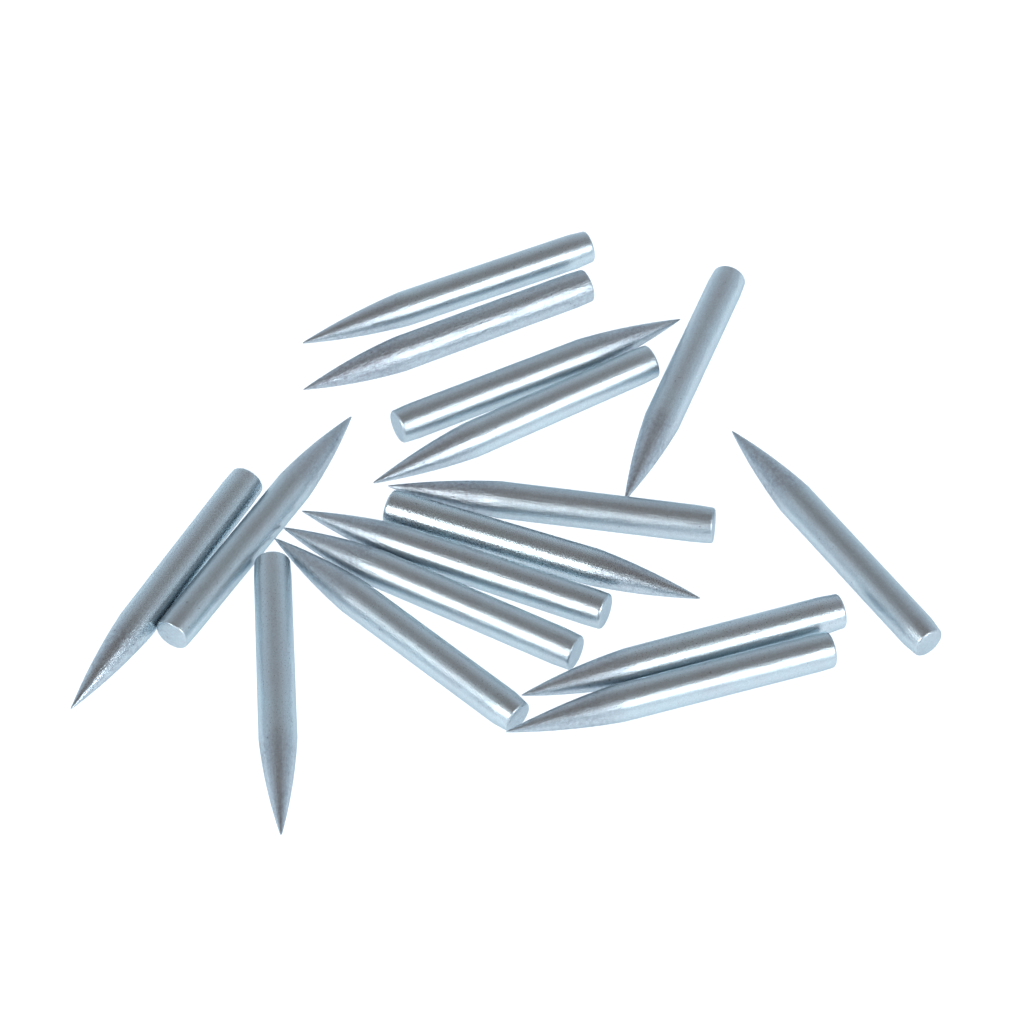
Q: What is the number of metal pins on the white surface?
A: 16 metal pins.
